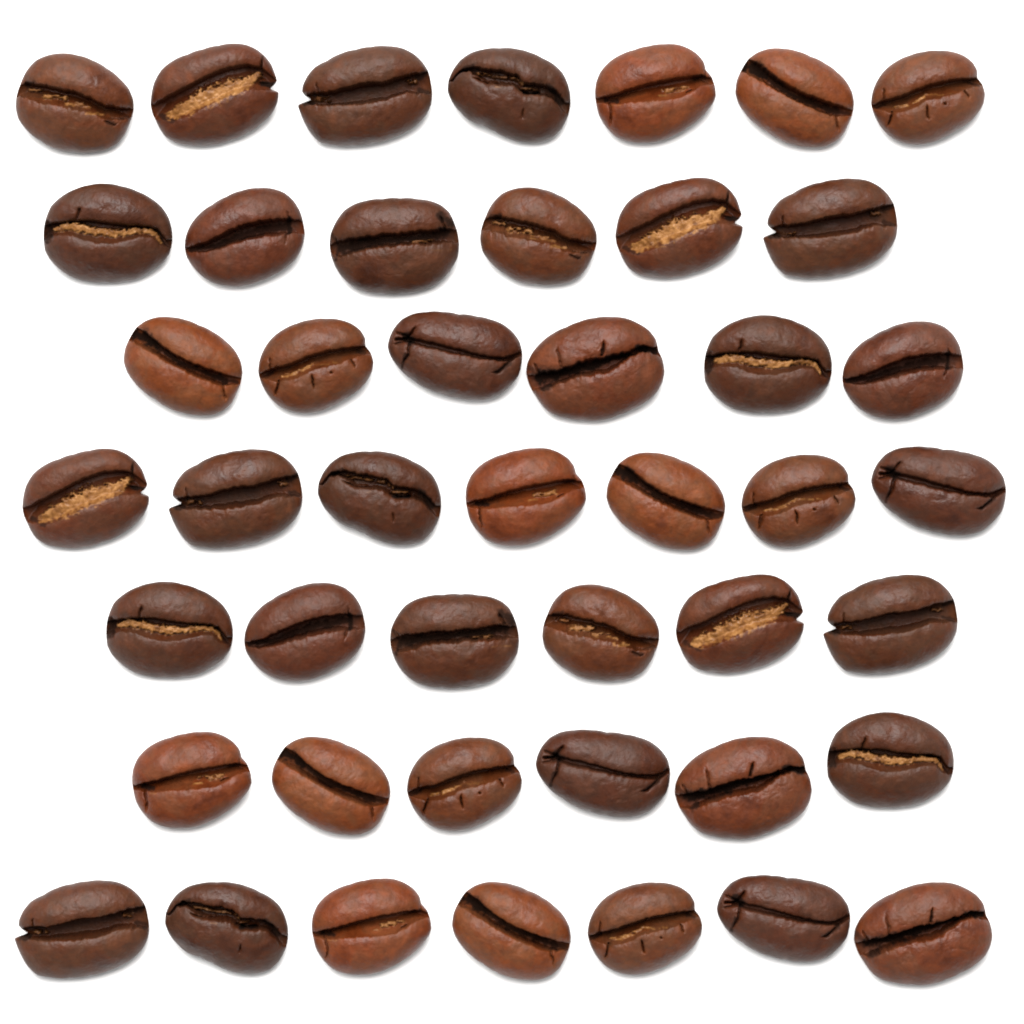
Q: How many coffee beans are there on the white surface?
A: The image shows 45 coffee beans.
